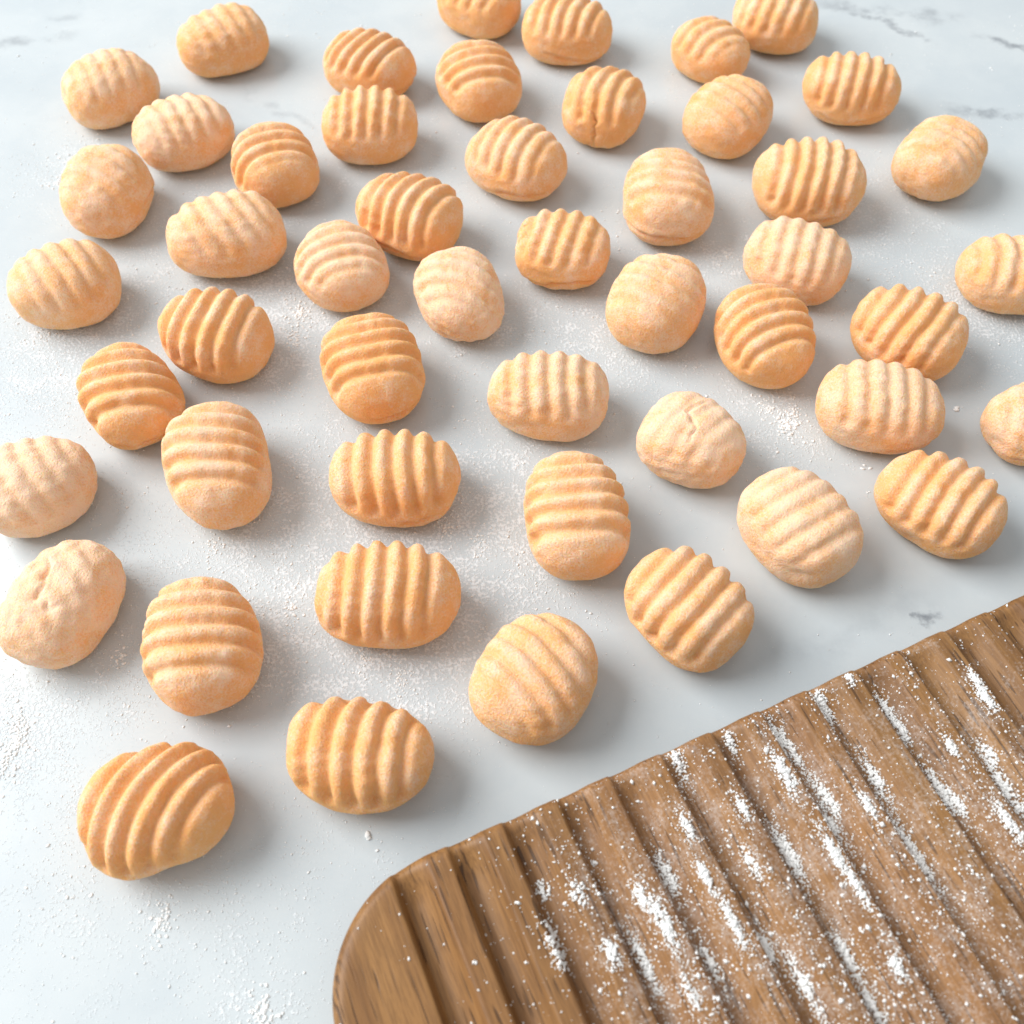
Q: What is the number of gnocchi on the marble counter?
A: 50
